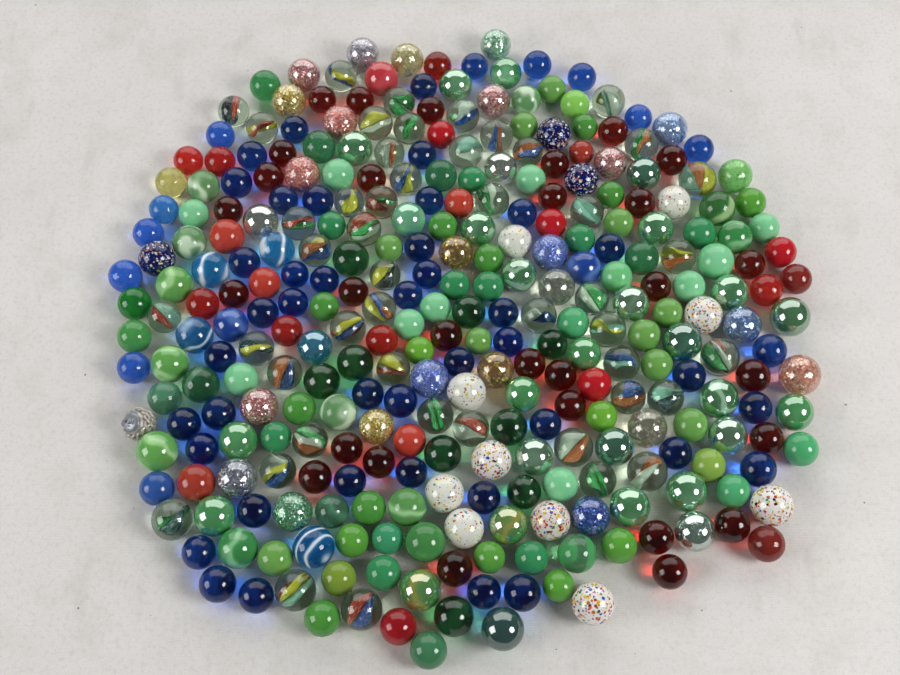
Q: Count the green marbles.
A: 113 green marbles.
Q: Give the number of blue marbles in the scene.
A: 68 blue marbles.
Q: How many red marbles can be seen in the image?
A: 50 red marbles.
